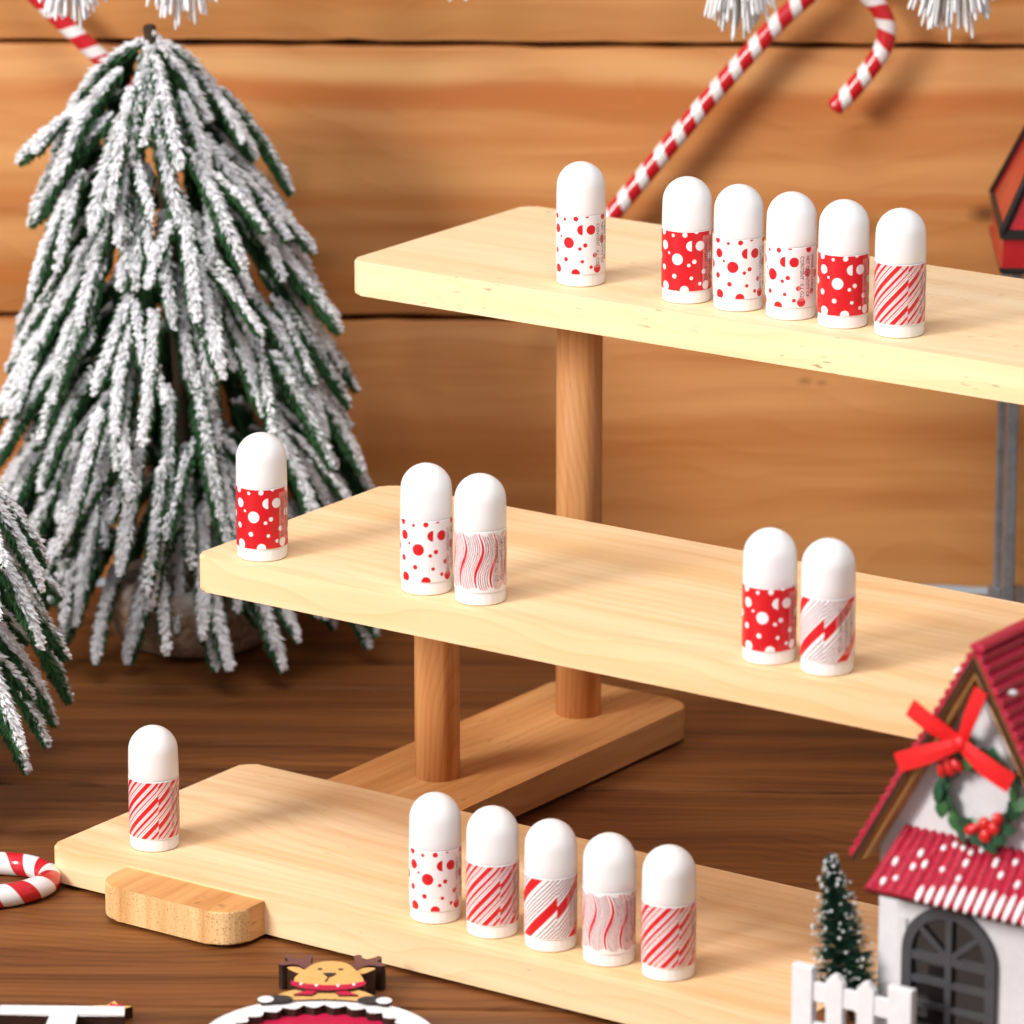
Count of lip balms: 17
